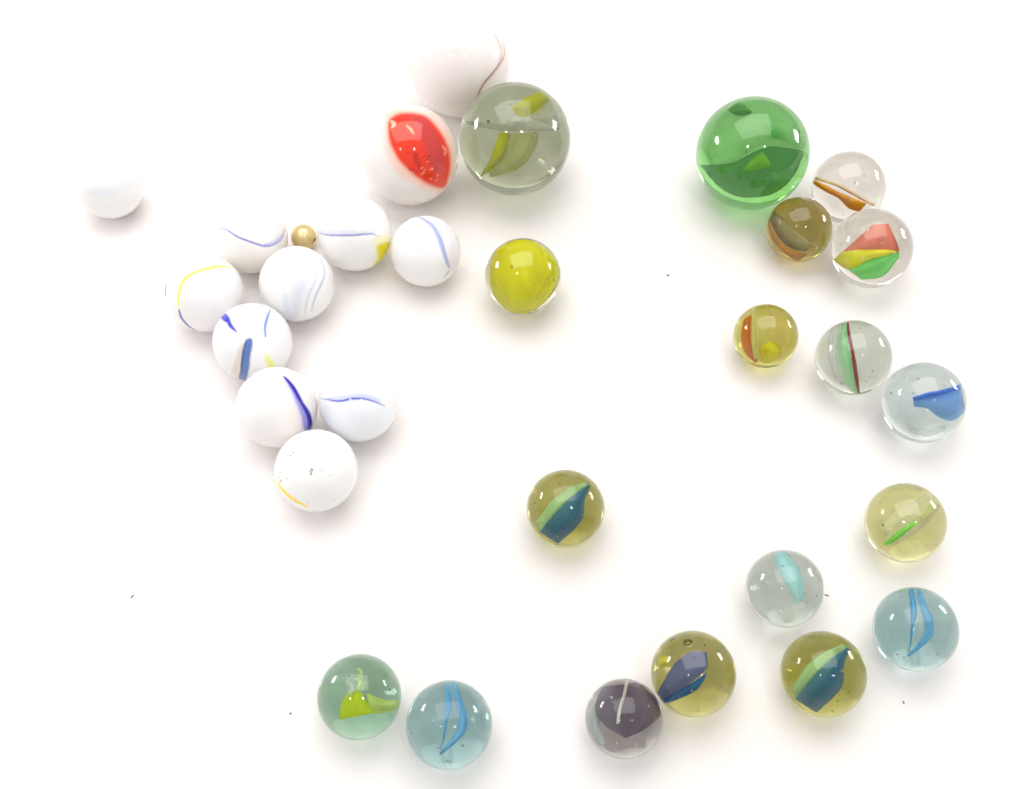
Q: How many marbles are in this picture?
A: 30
